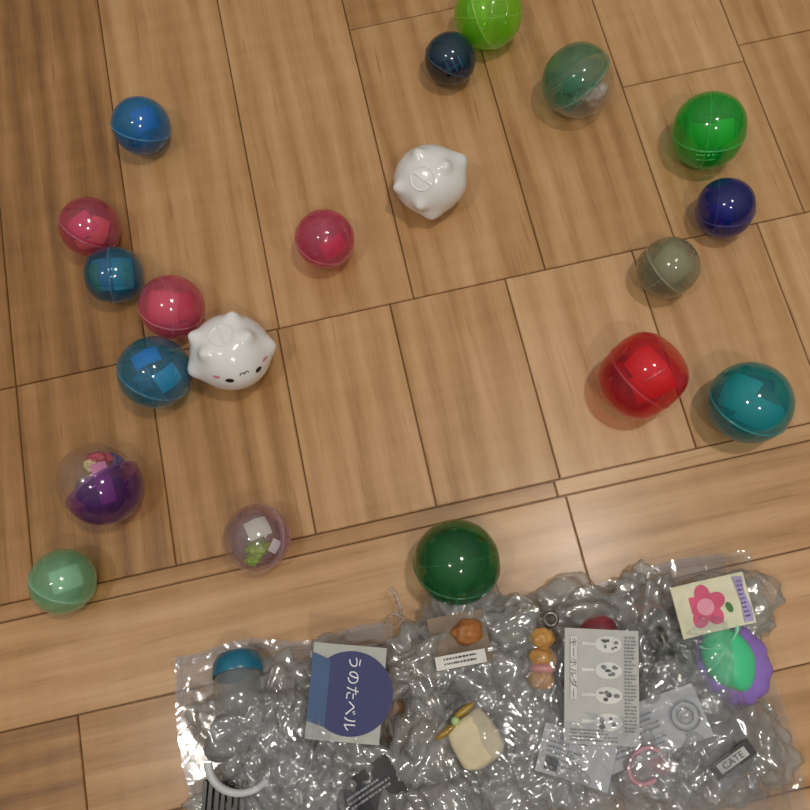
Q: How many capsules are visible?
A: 18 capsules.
